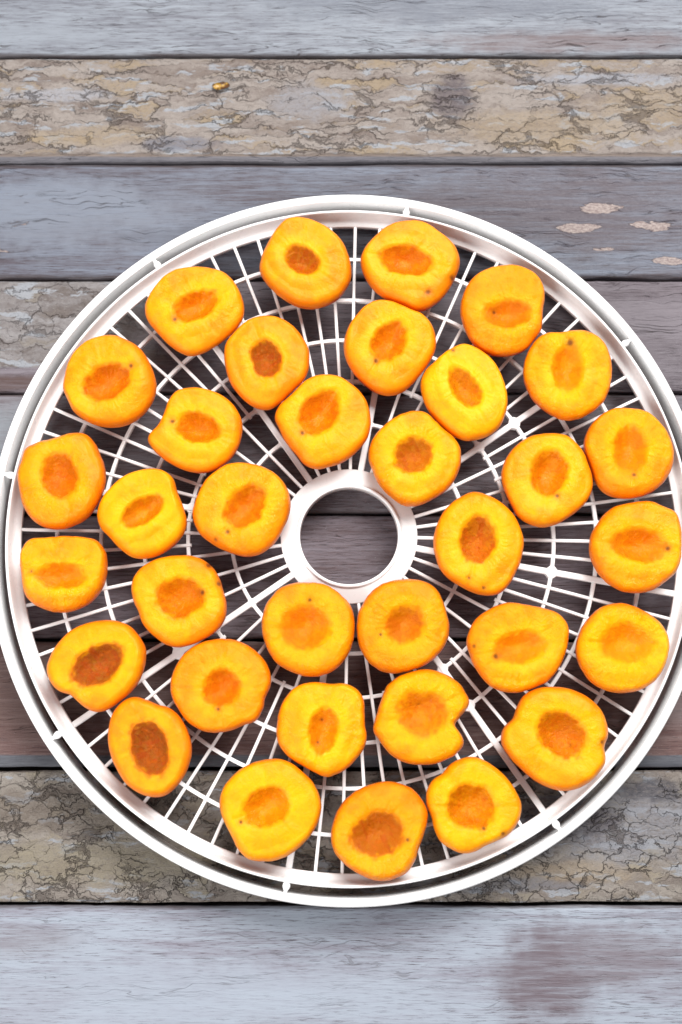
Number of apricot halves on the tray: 34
